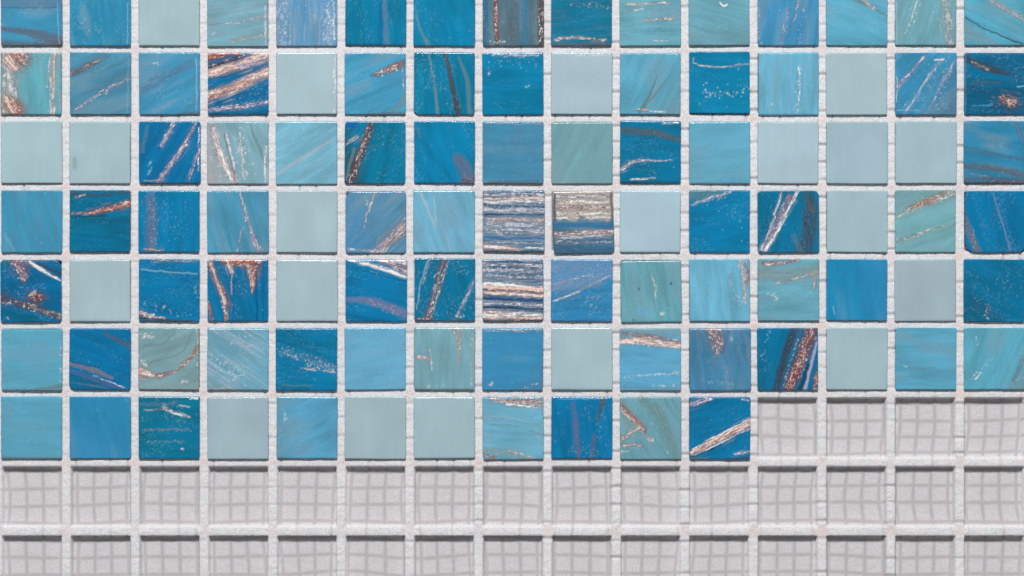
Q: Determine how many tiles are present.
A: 101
